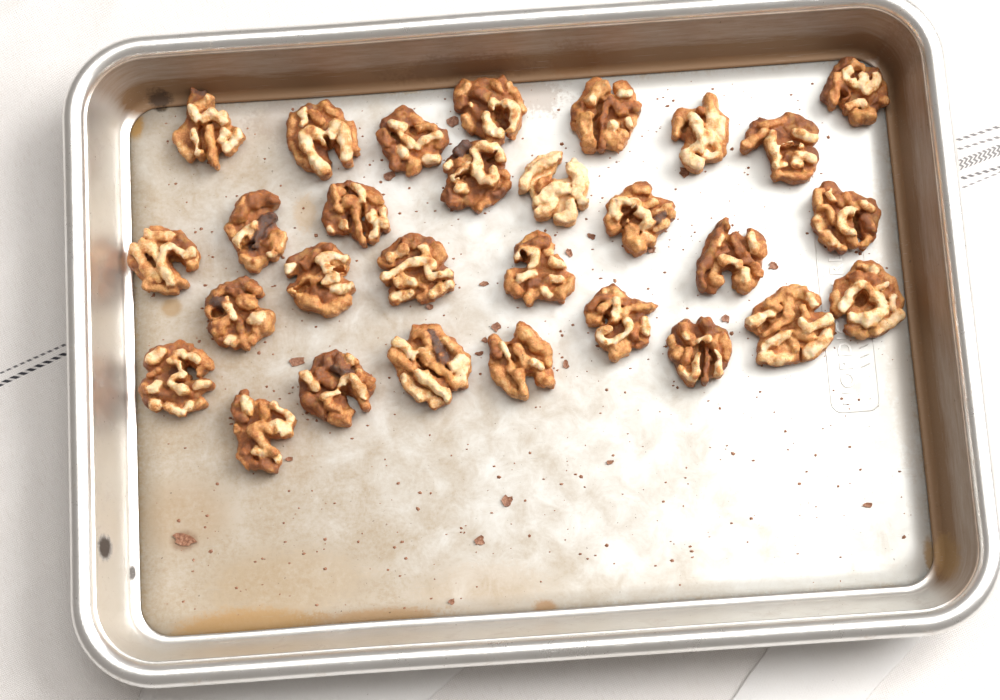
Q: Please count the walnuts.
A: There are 29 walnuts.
